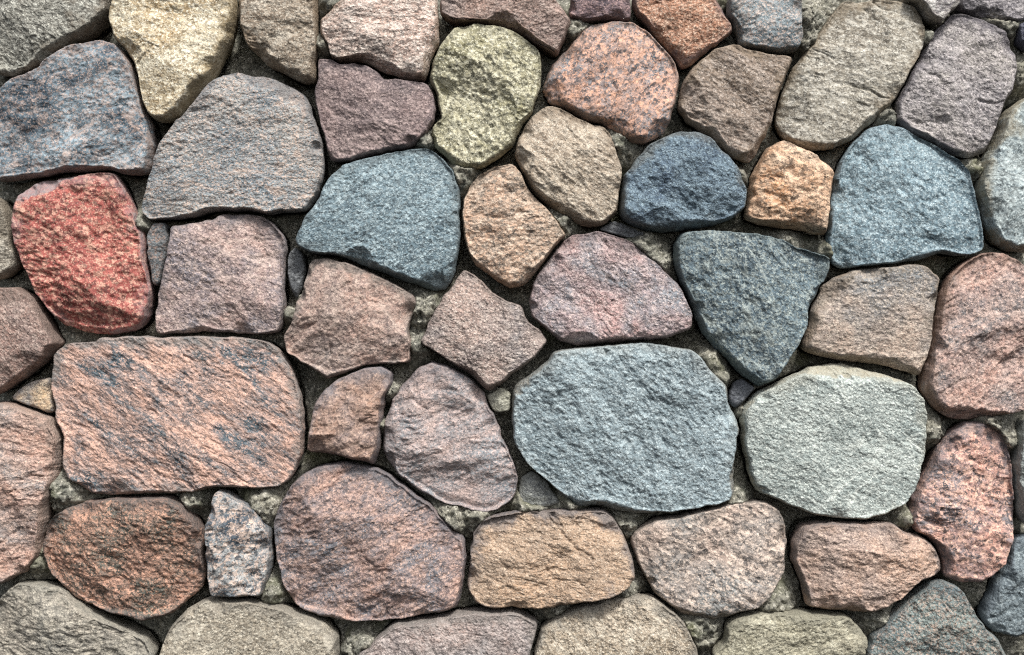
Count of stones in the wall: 64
